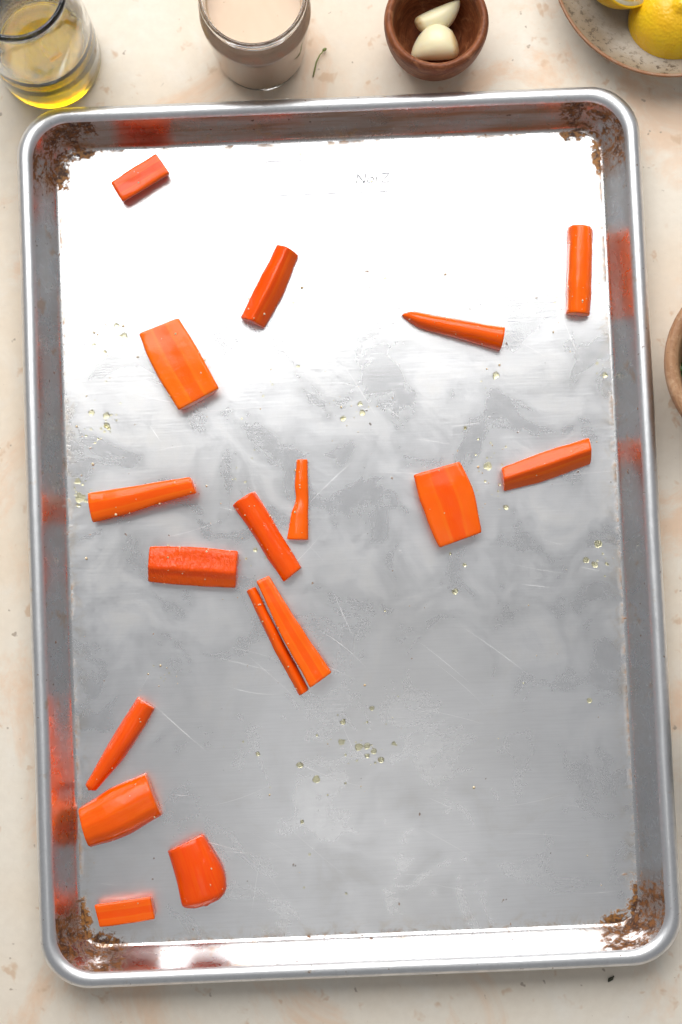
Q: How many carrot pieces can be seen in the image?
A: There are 17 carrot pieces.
